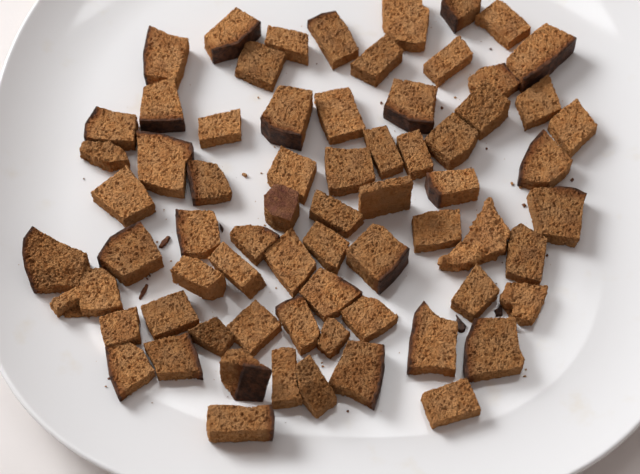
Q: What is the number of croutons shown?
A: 69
